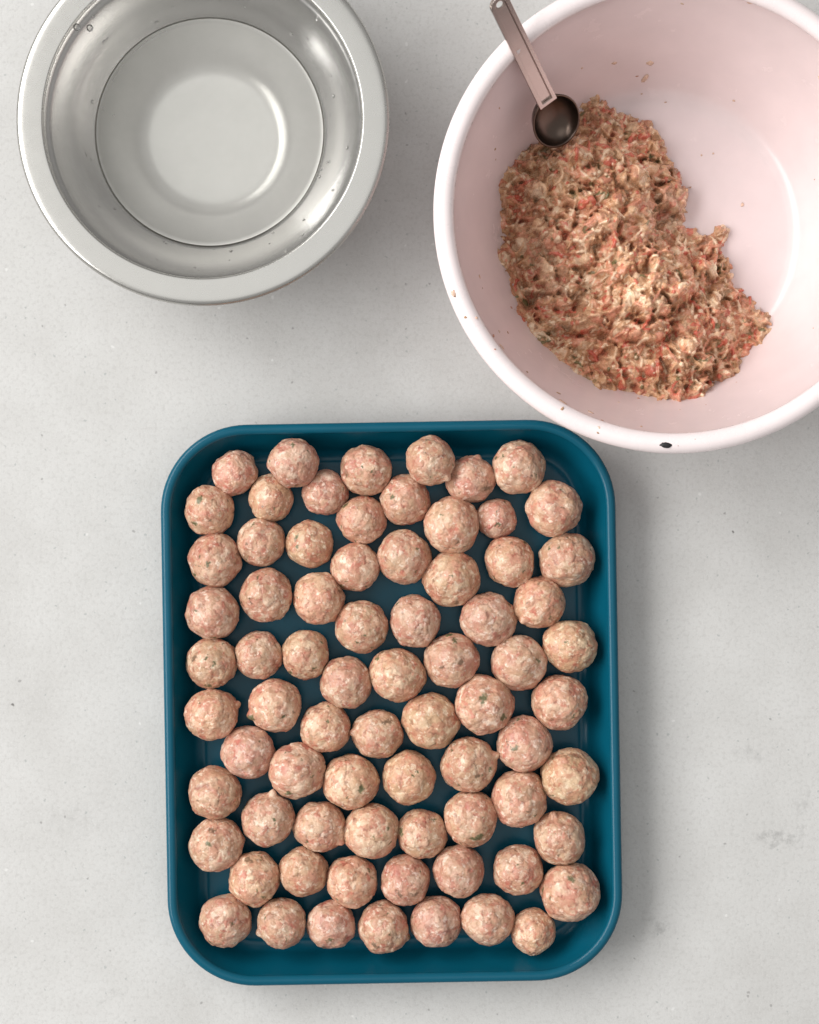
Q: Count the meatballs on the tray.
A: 74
